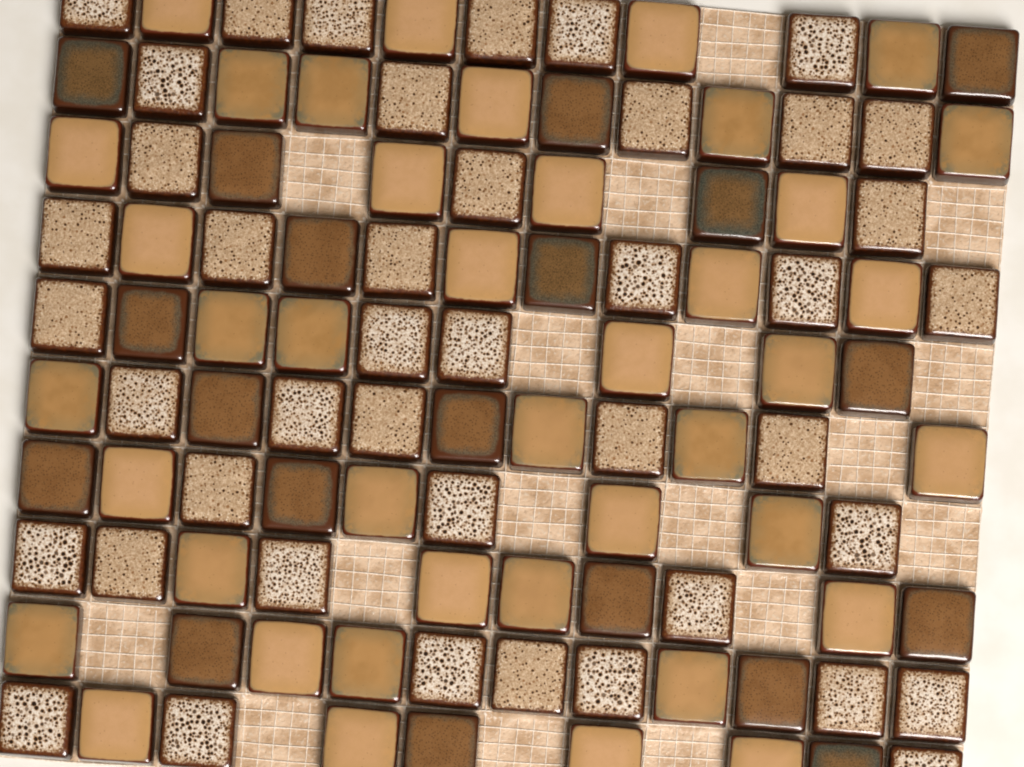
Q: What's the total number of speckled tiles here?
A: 43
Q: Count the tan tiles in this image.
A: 41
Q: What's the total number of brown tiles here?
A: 19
